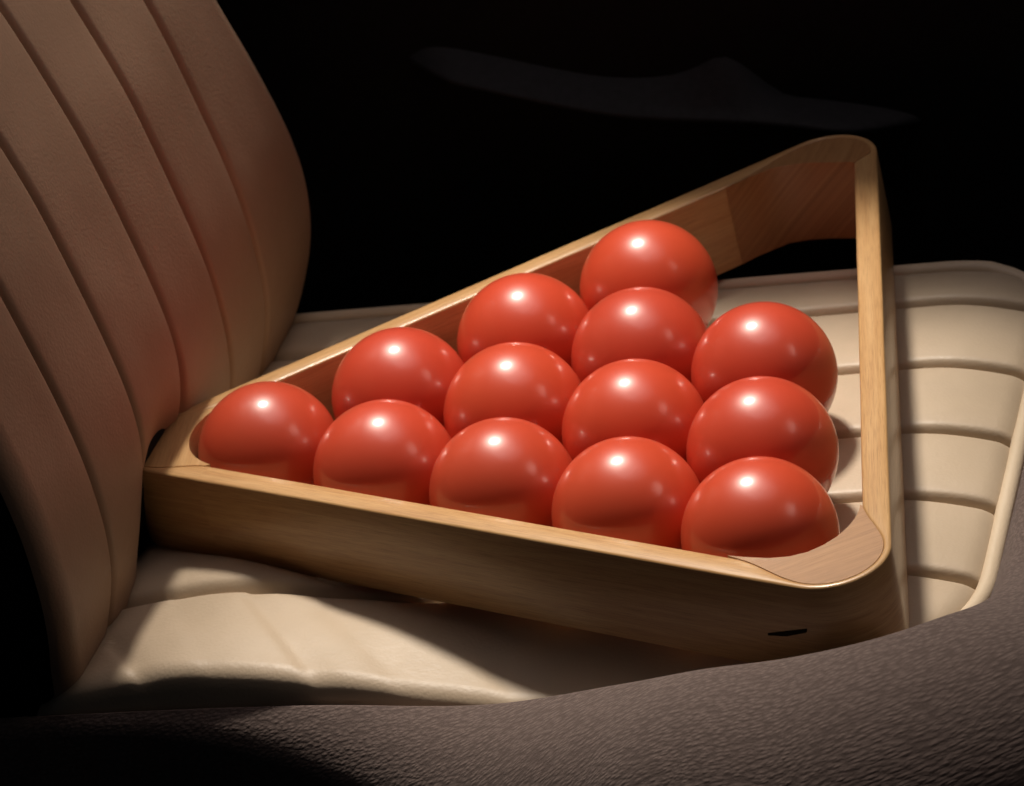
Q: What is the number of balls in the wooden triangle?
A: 13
